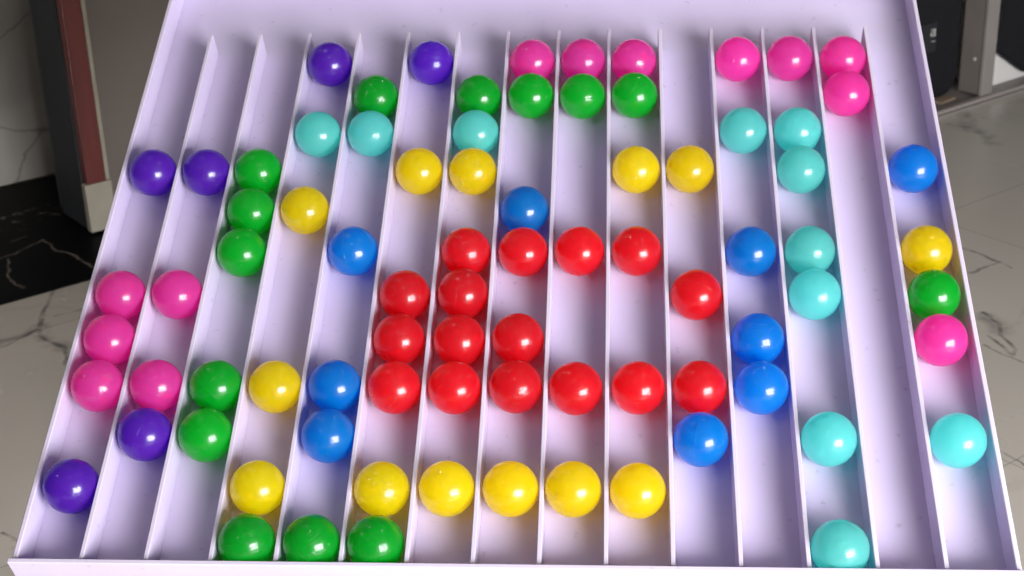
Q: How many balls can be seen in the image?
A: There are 82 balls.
